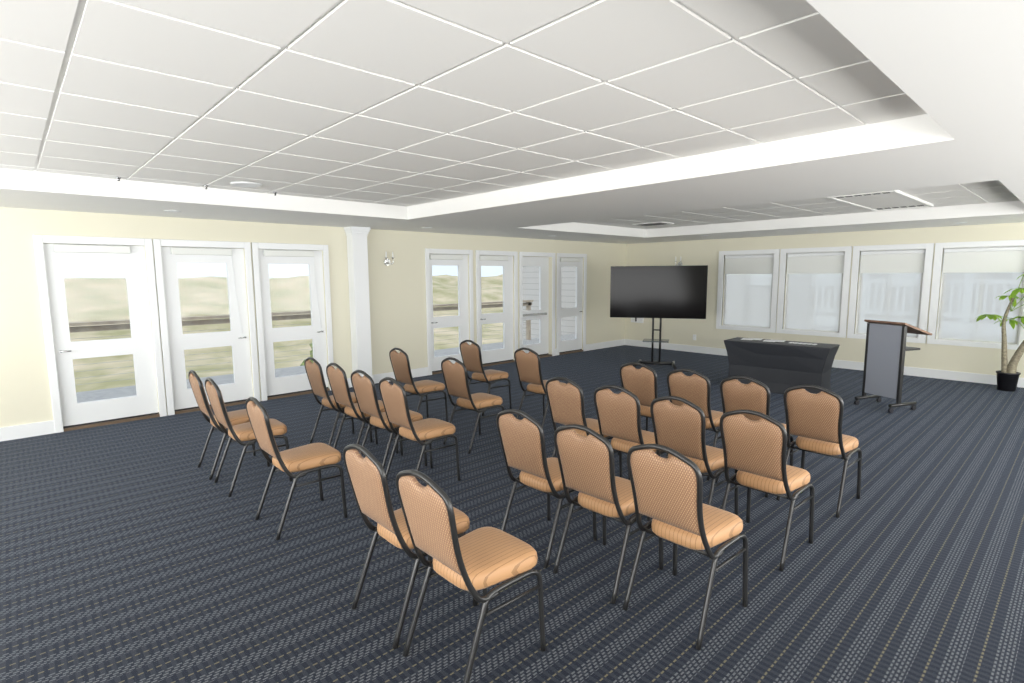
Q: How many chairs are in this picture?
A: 24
